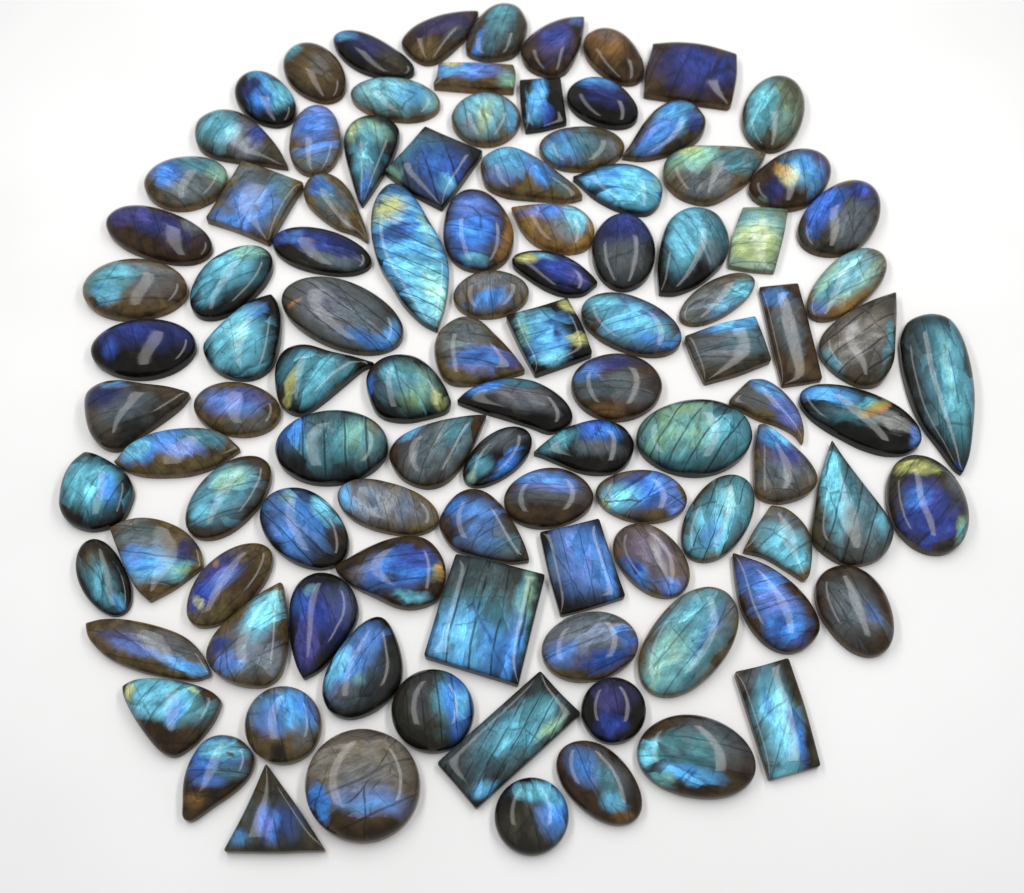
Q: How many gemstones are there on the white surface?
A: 105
